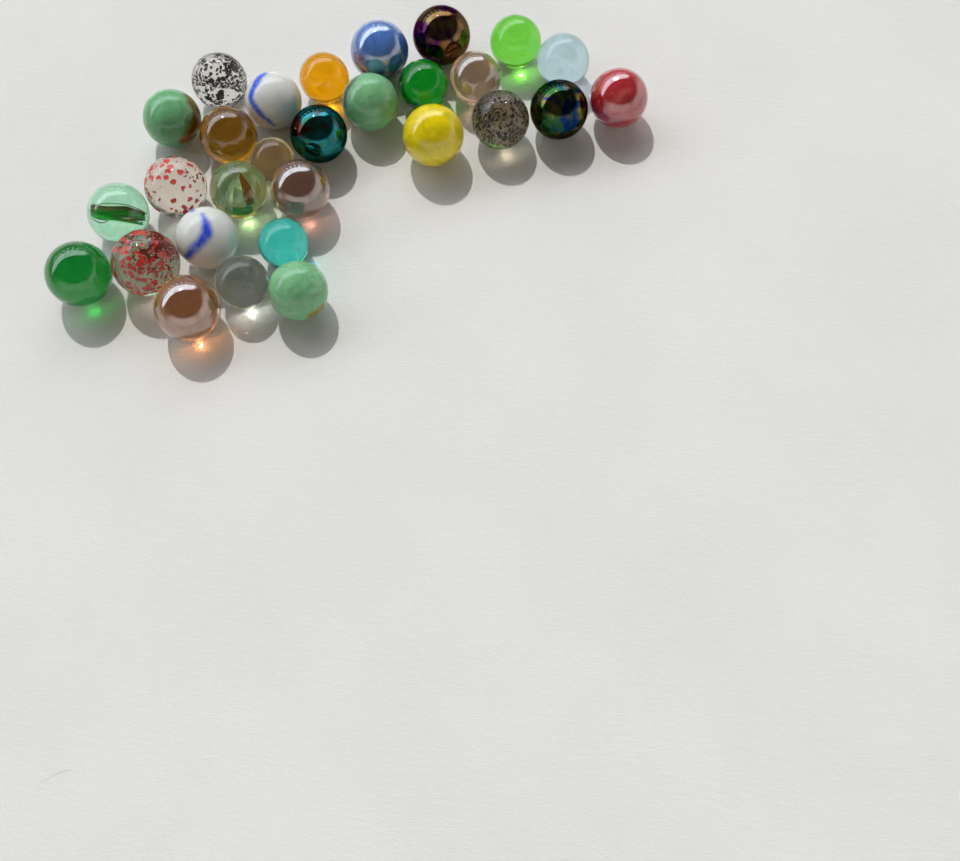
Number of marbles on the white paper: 29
